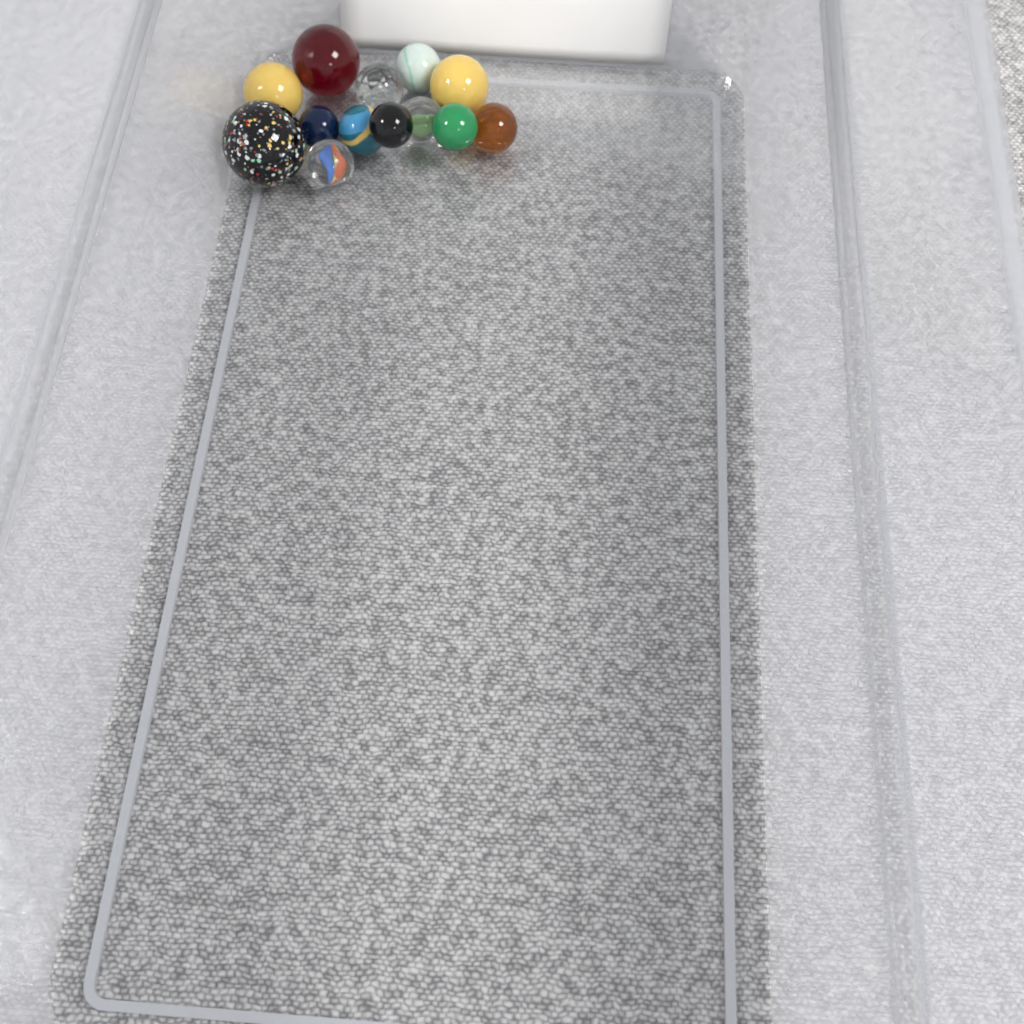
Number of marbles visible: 13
